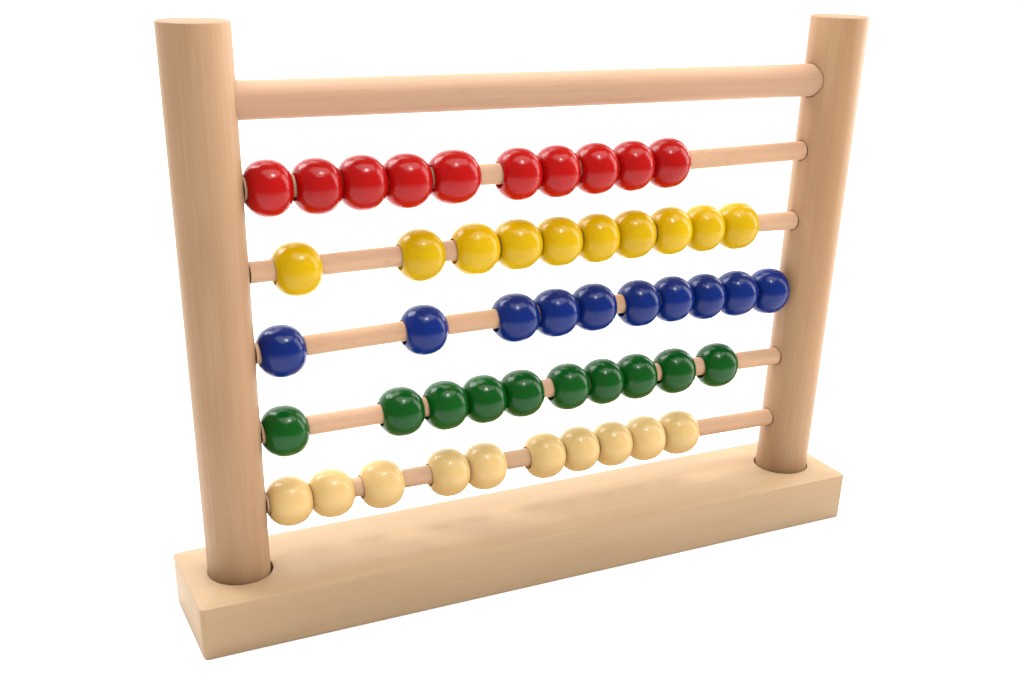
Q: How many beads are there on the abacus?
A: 50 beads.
